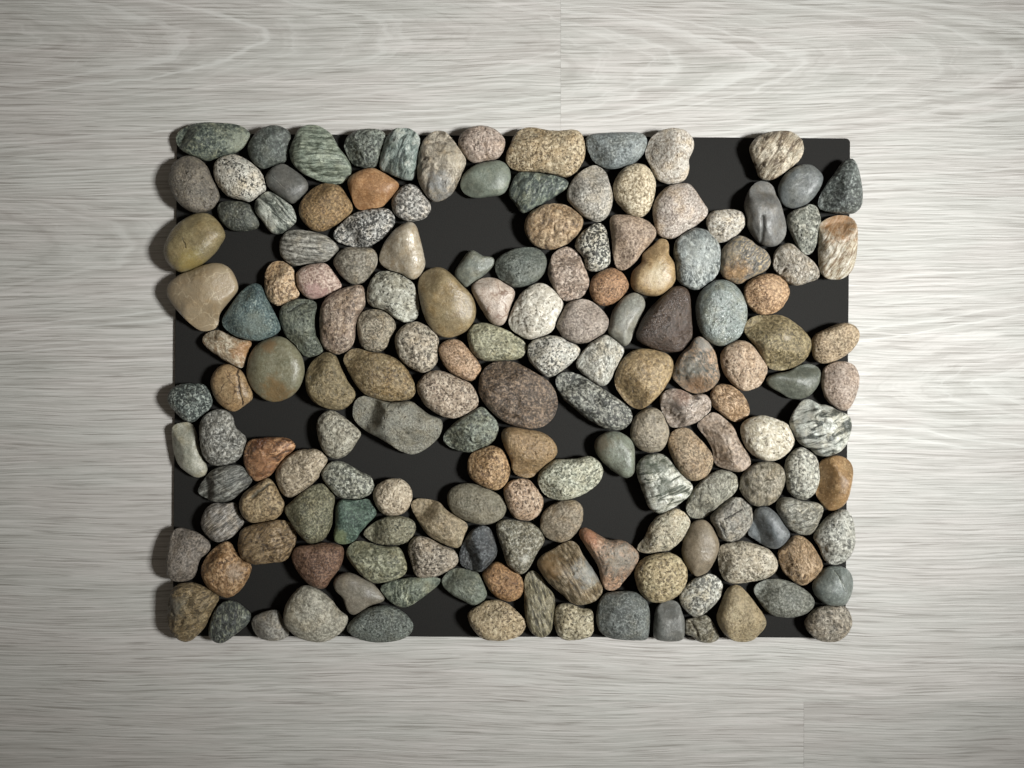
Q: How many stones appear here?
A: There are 157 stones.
